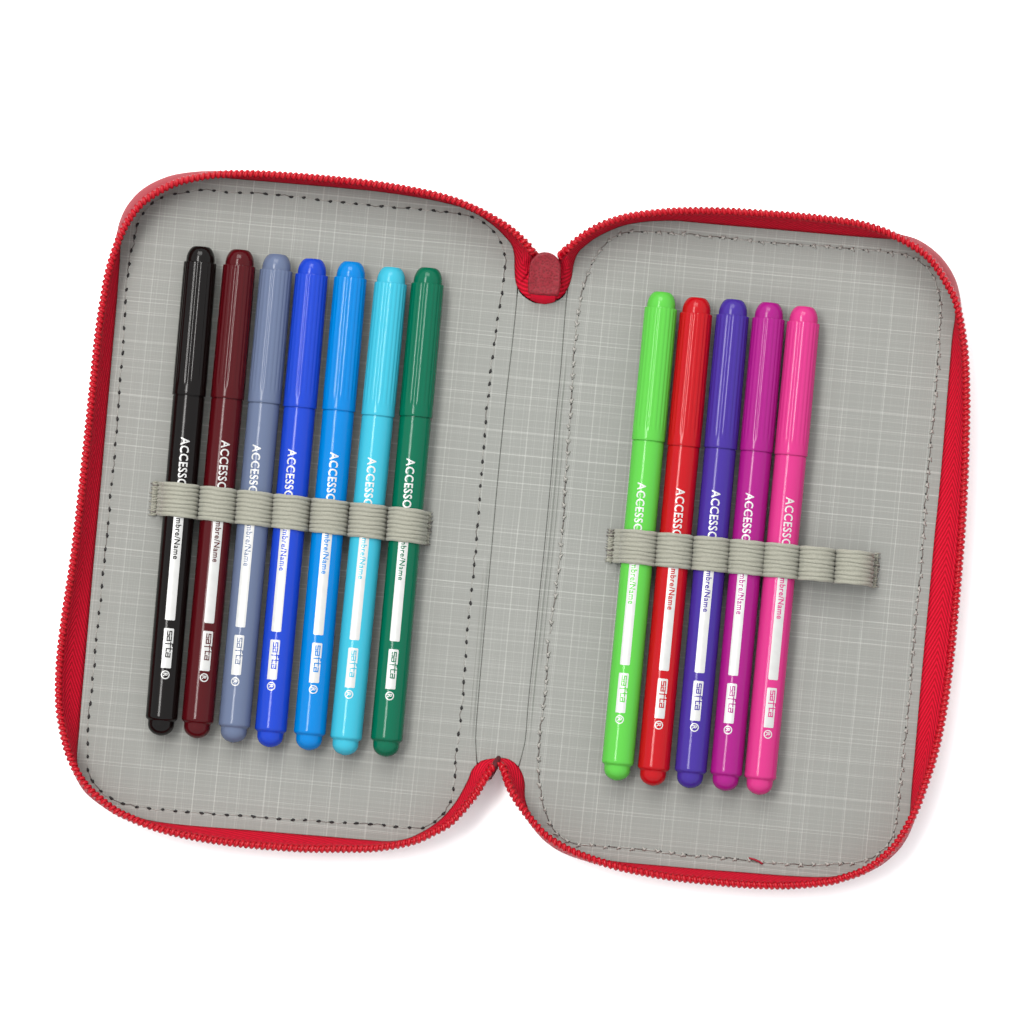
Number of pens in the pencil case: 12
